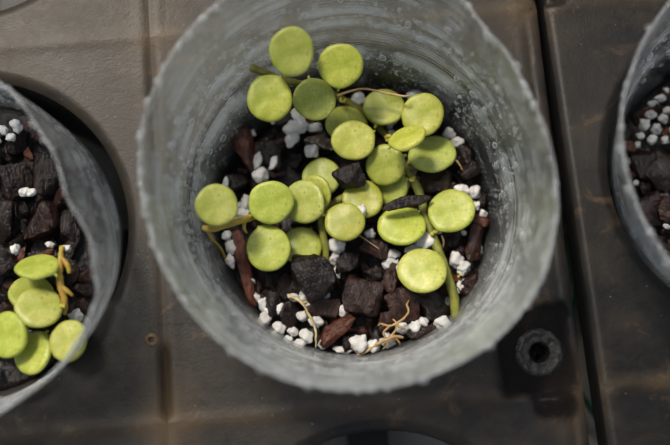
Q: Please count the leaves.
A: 30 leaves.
